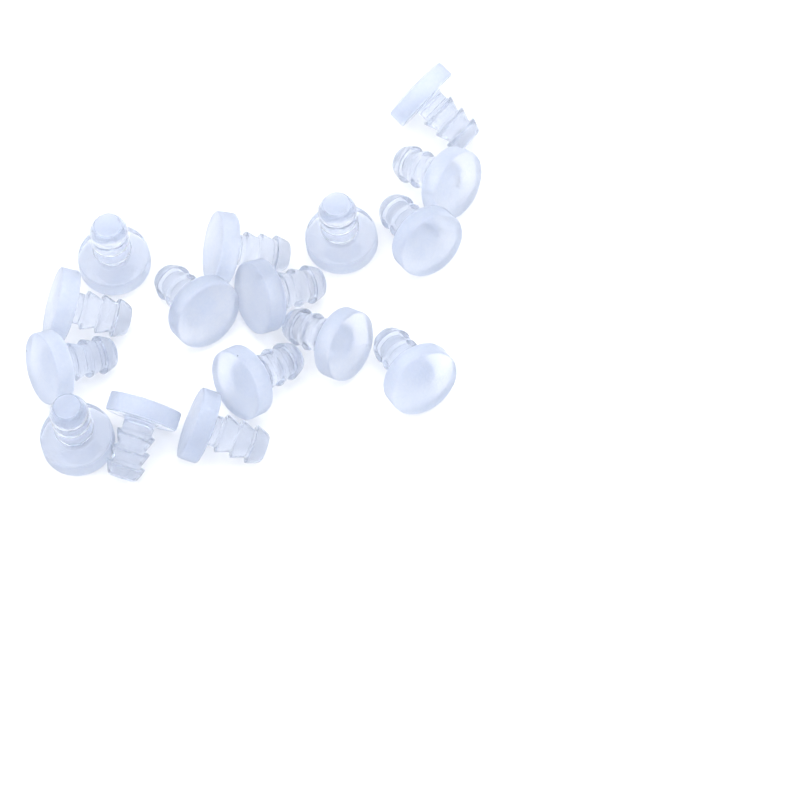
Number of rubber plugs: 16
